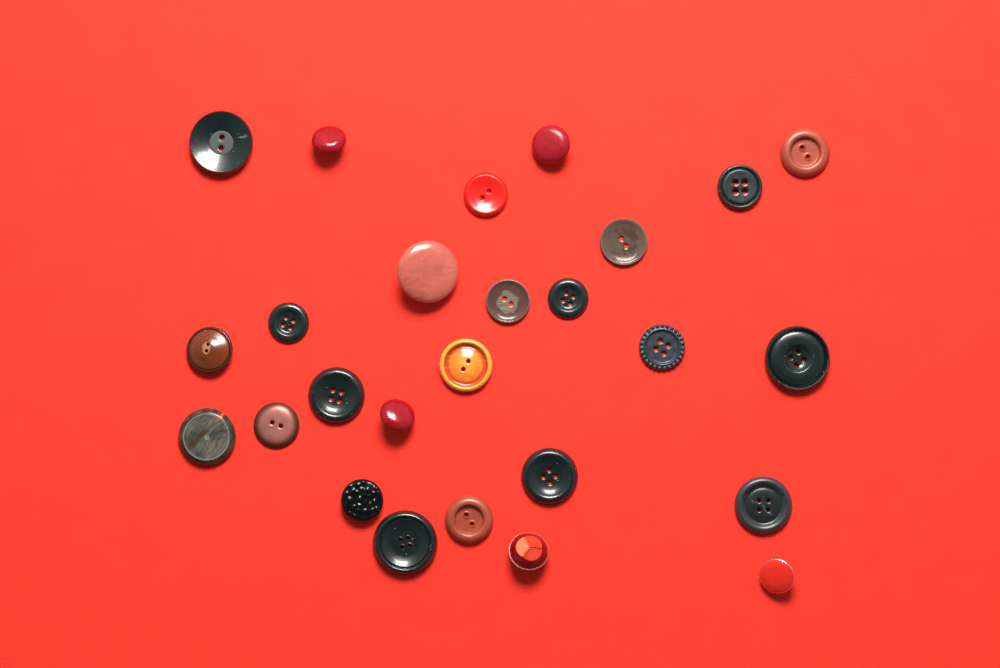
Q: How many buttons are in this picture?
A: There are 26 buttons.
